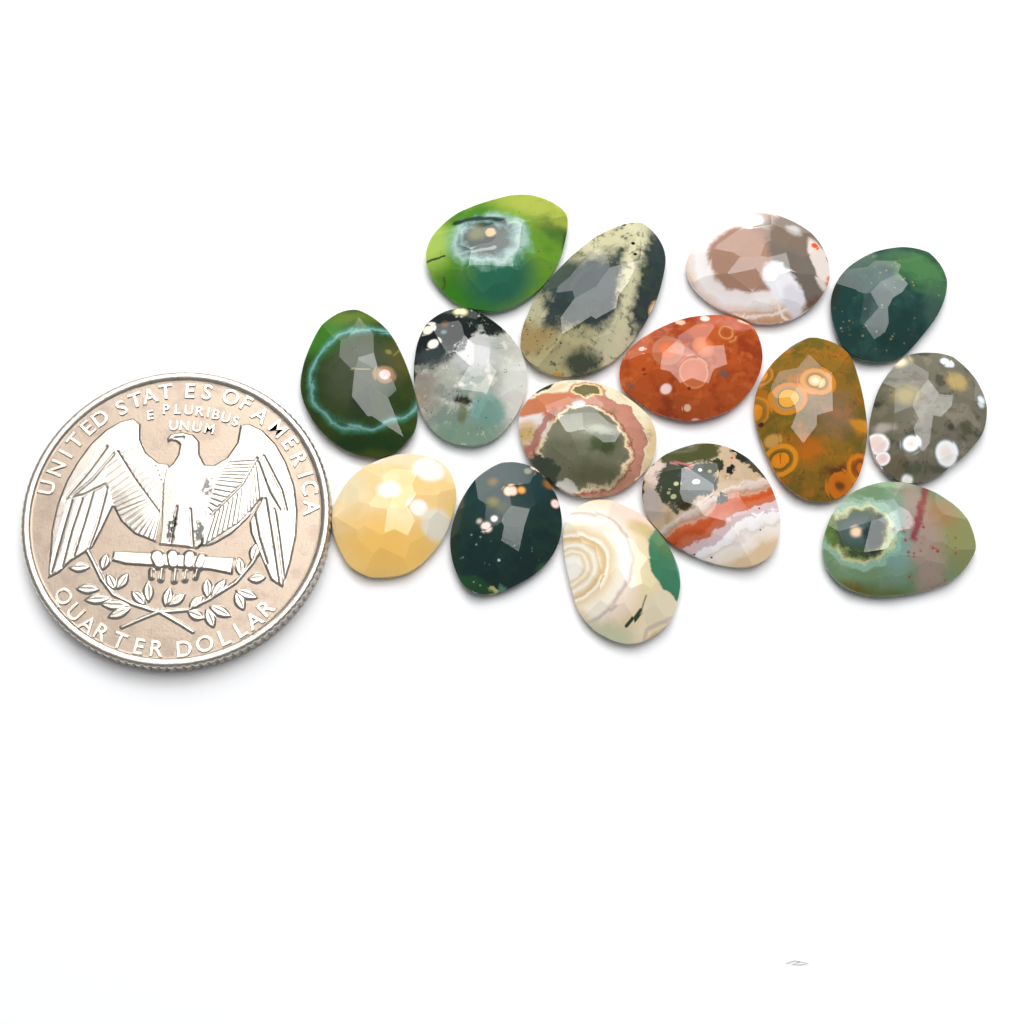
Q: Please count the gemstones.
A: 15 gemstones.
